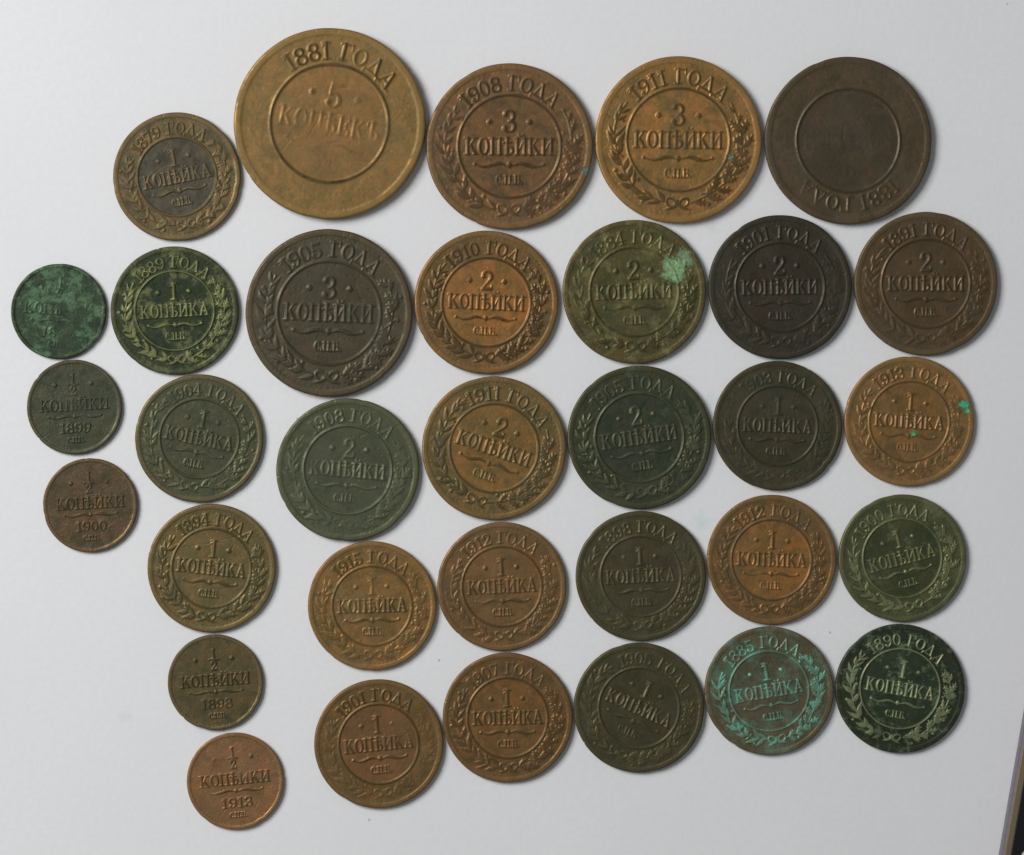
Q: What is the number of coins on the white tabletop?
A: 33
